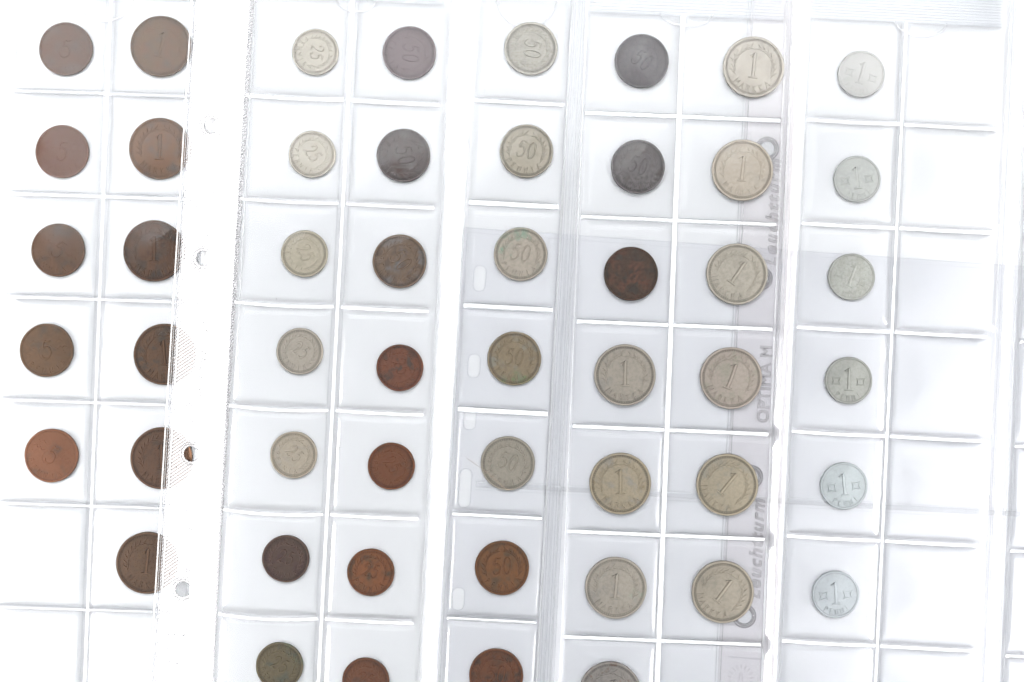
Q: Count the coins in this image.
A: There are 51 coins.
